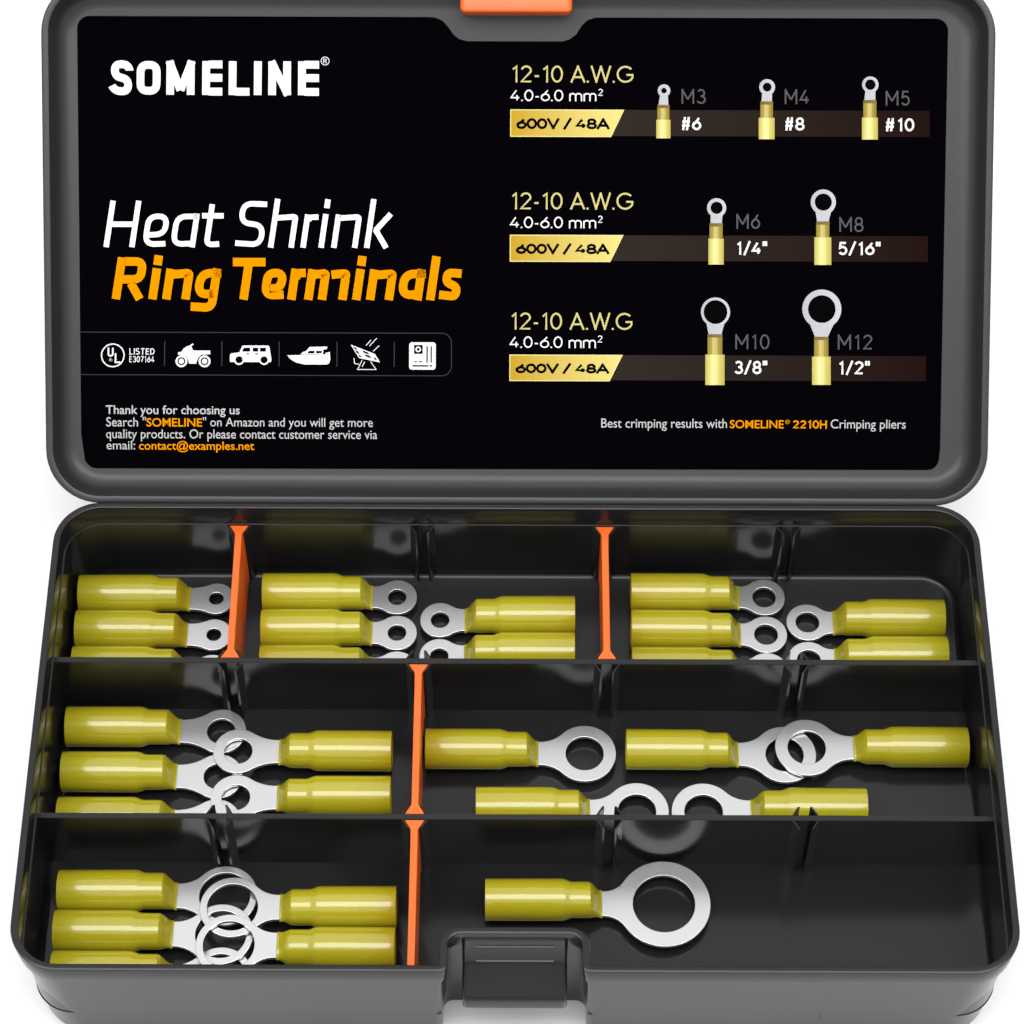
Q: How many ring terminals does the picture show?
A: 29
